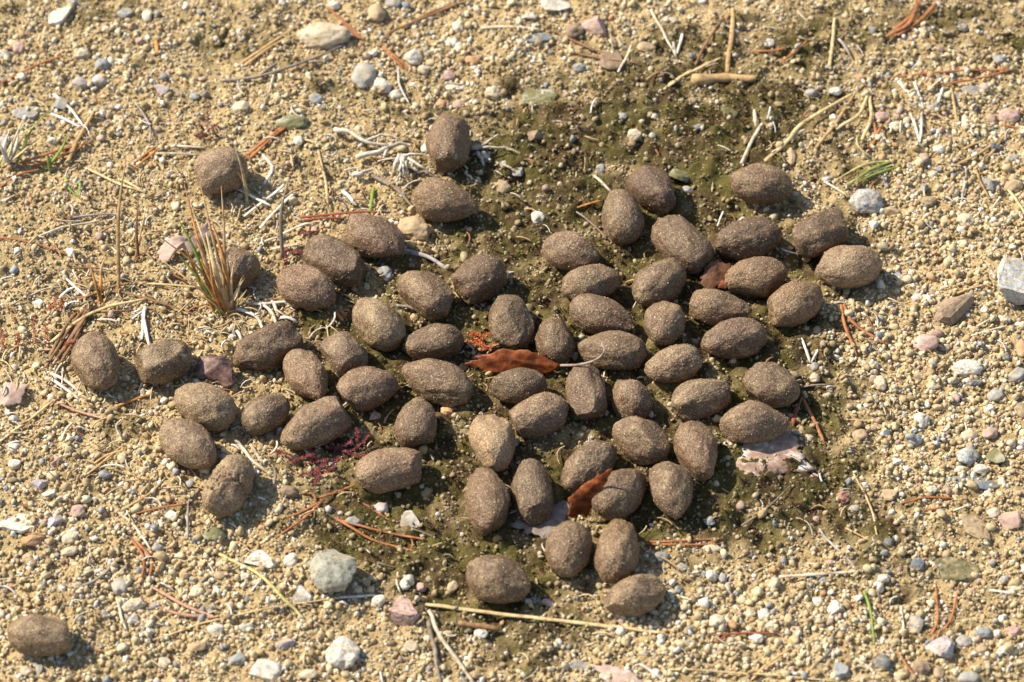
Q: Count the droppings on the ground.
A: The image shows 65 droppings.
